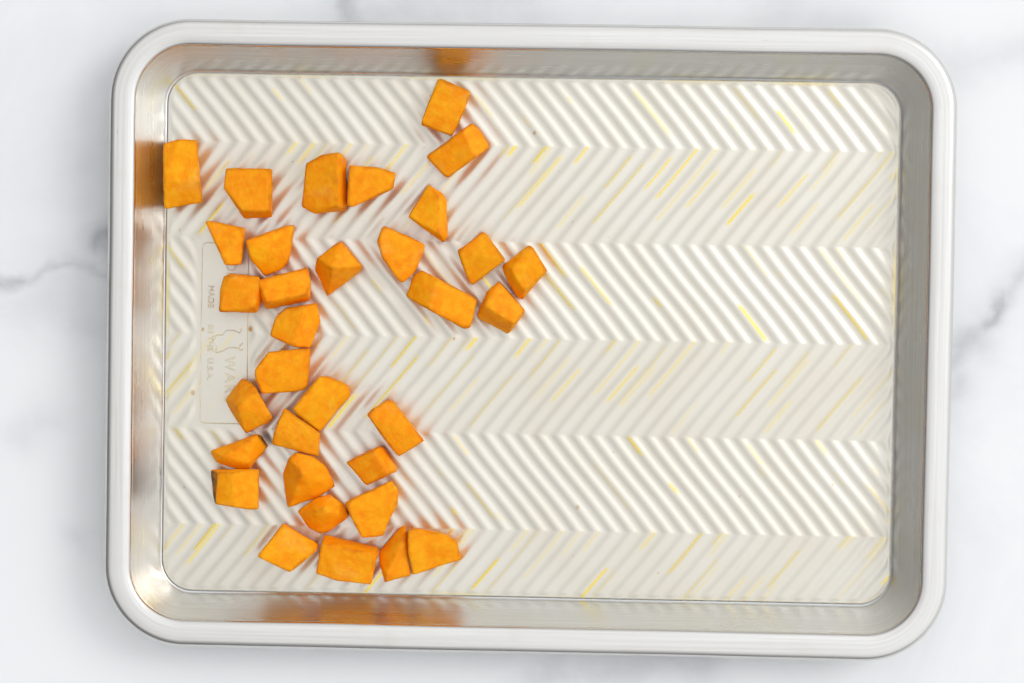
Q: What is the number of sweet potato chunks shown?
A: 33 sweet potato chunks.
